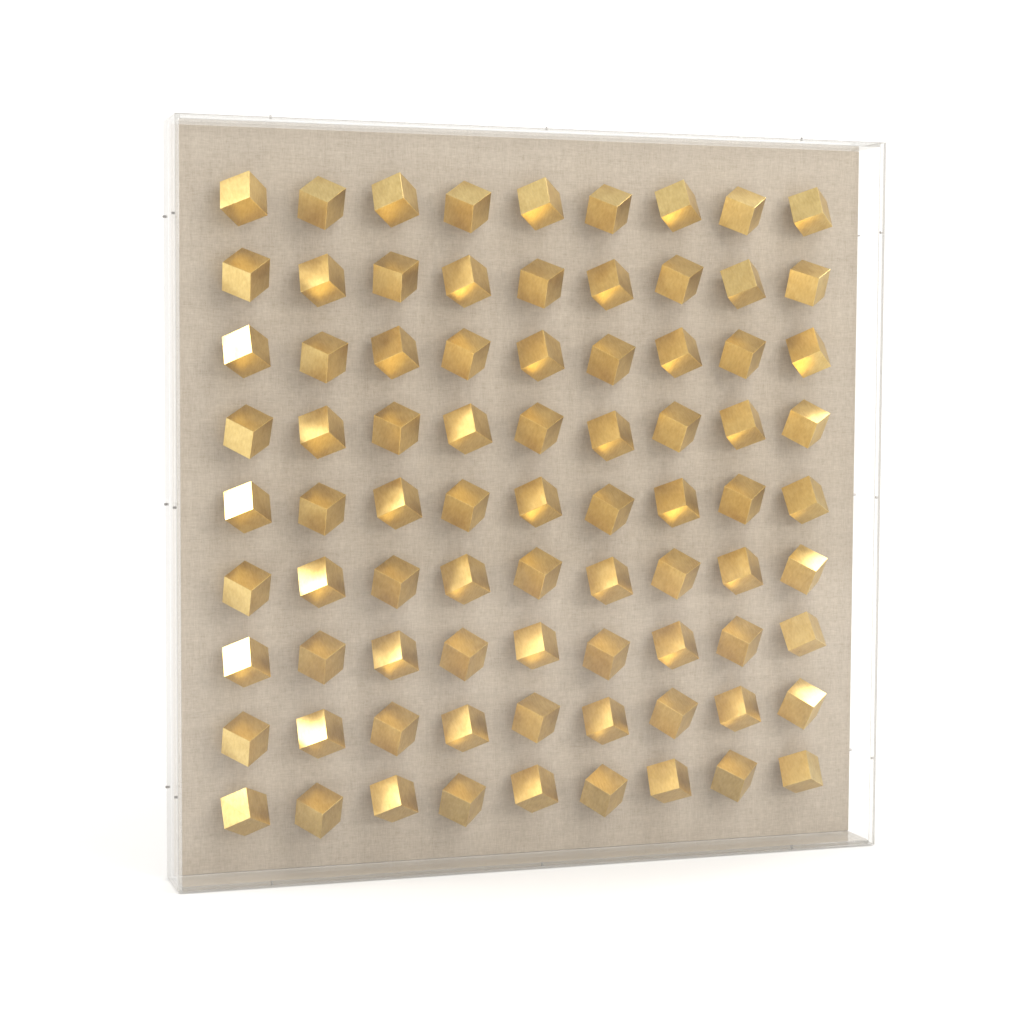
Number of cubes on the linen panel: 81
